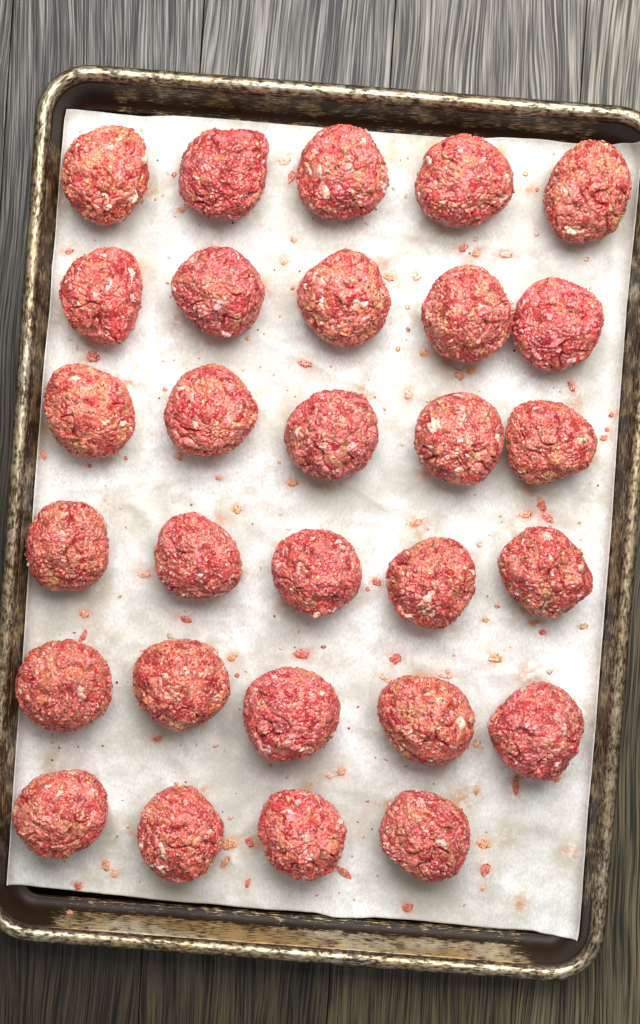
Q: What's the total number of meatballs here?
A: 29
